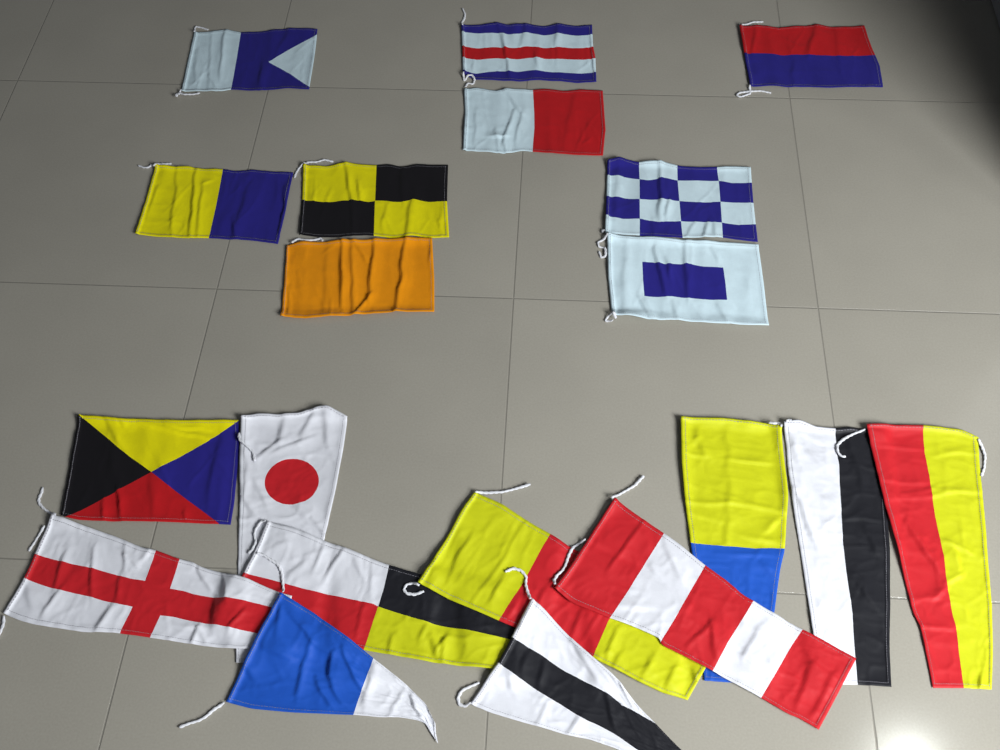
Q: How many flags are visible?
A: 20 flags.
